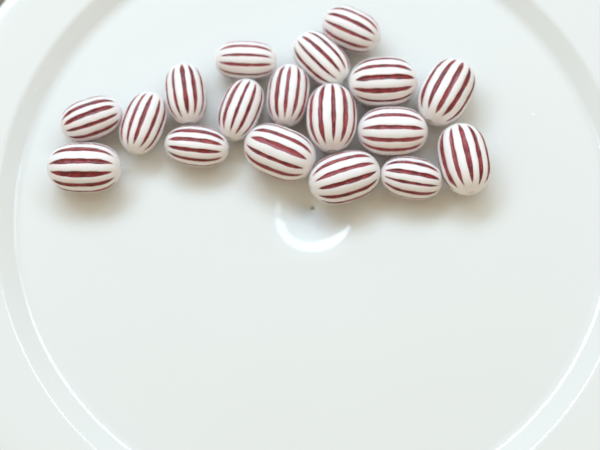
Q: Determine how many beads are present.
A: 18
